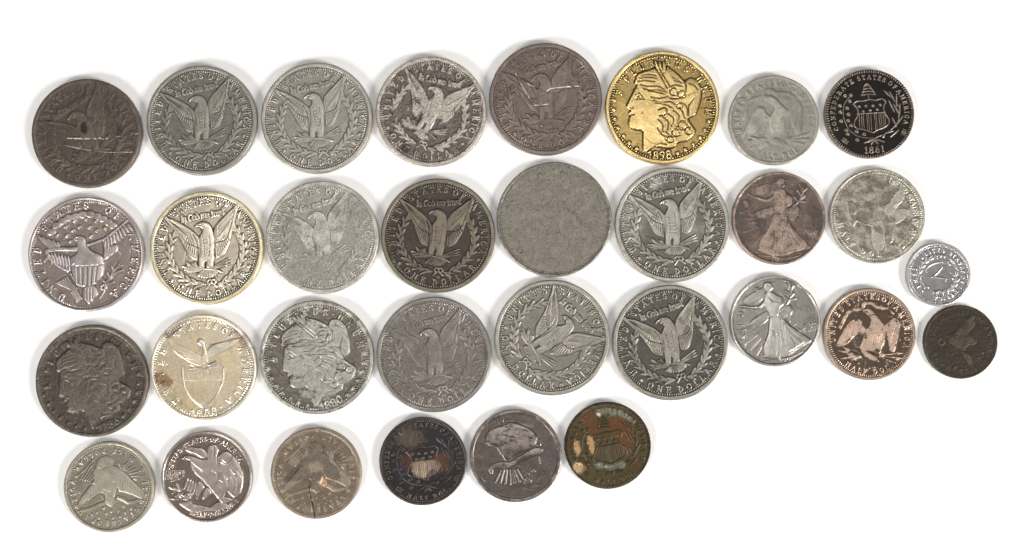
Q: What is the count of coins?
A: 32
